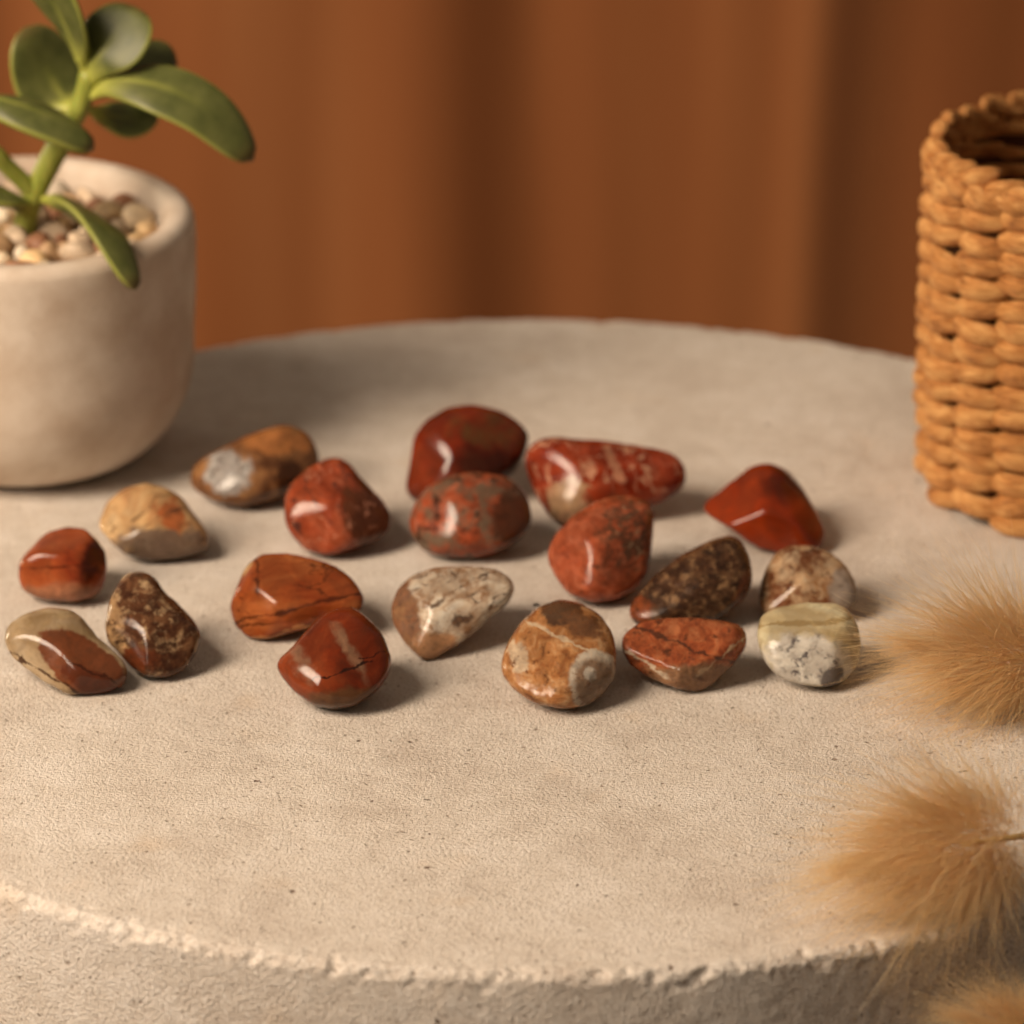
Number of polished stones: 19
